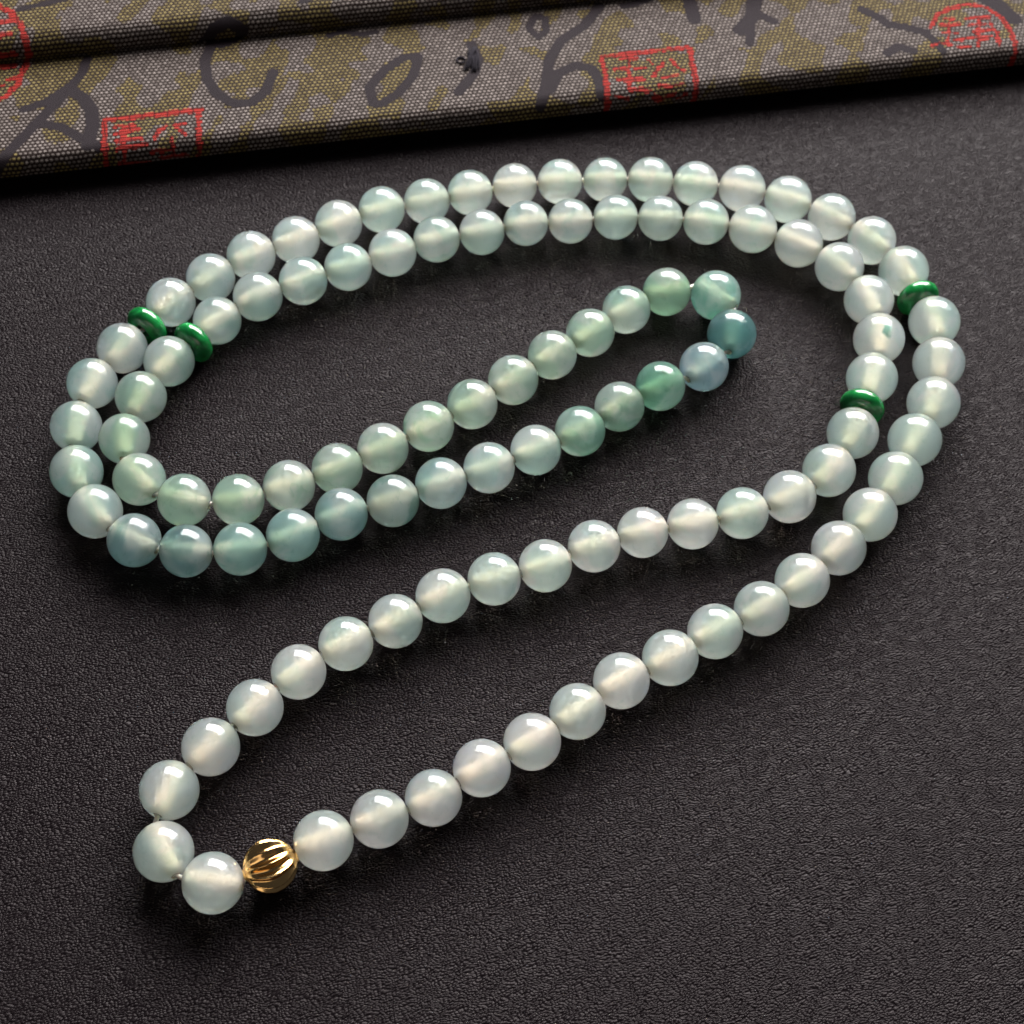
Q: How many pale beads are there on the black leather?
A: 108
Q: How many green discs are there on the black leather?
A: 4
